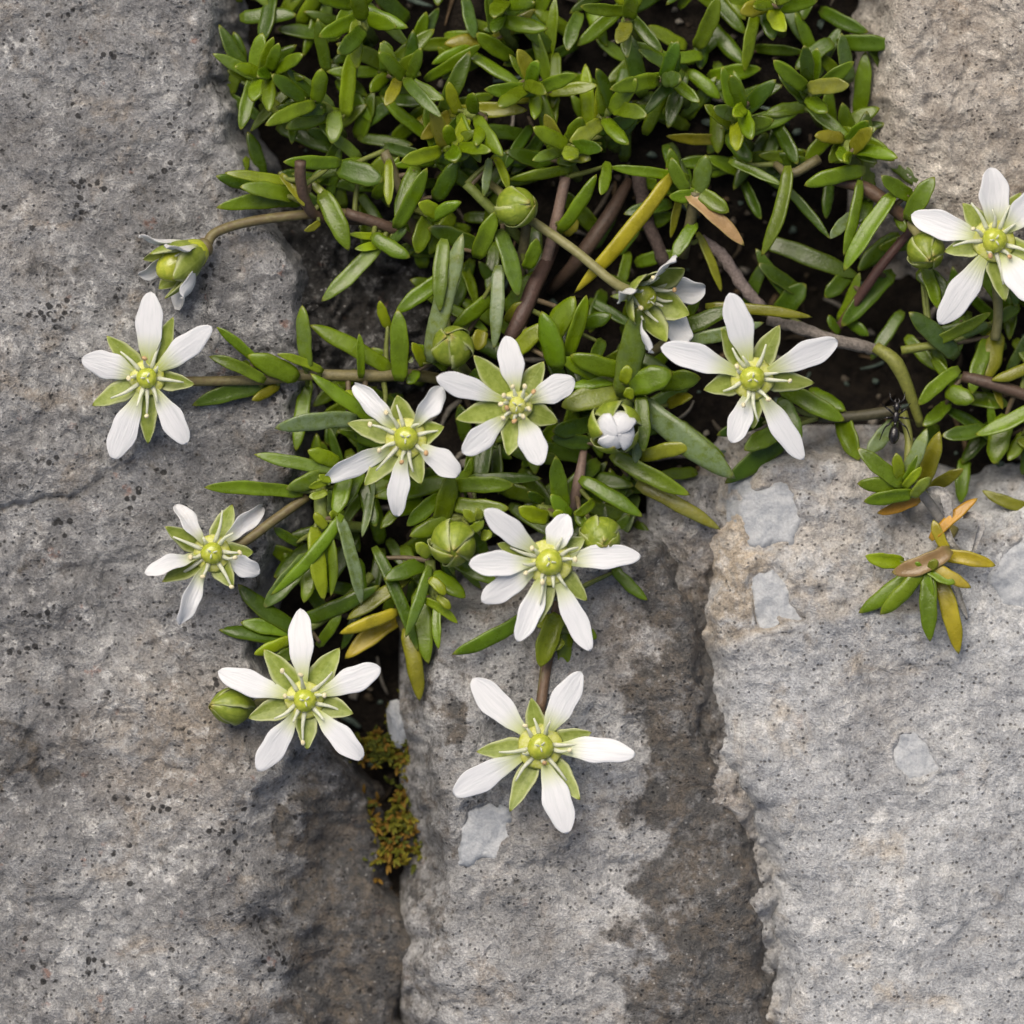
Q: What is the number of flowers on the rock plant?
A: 11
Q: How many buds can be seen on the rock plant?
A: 7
